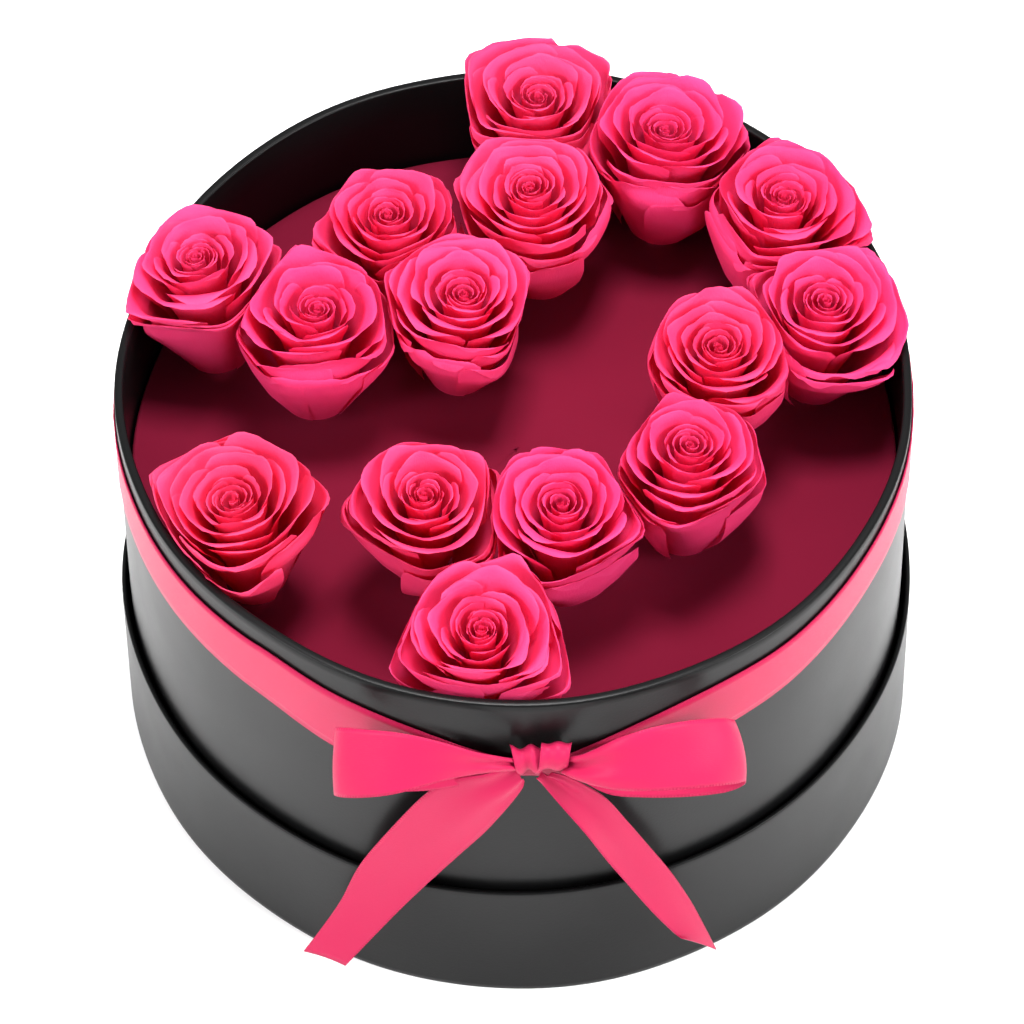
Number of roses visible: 15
